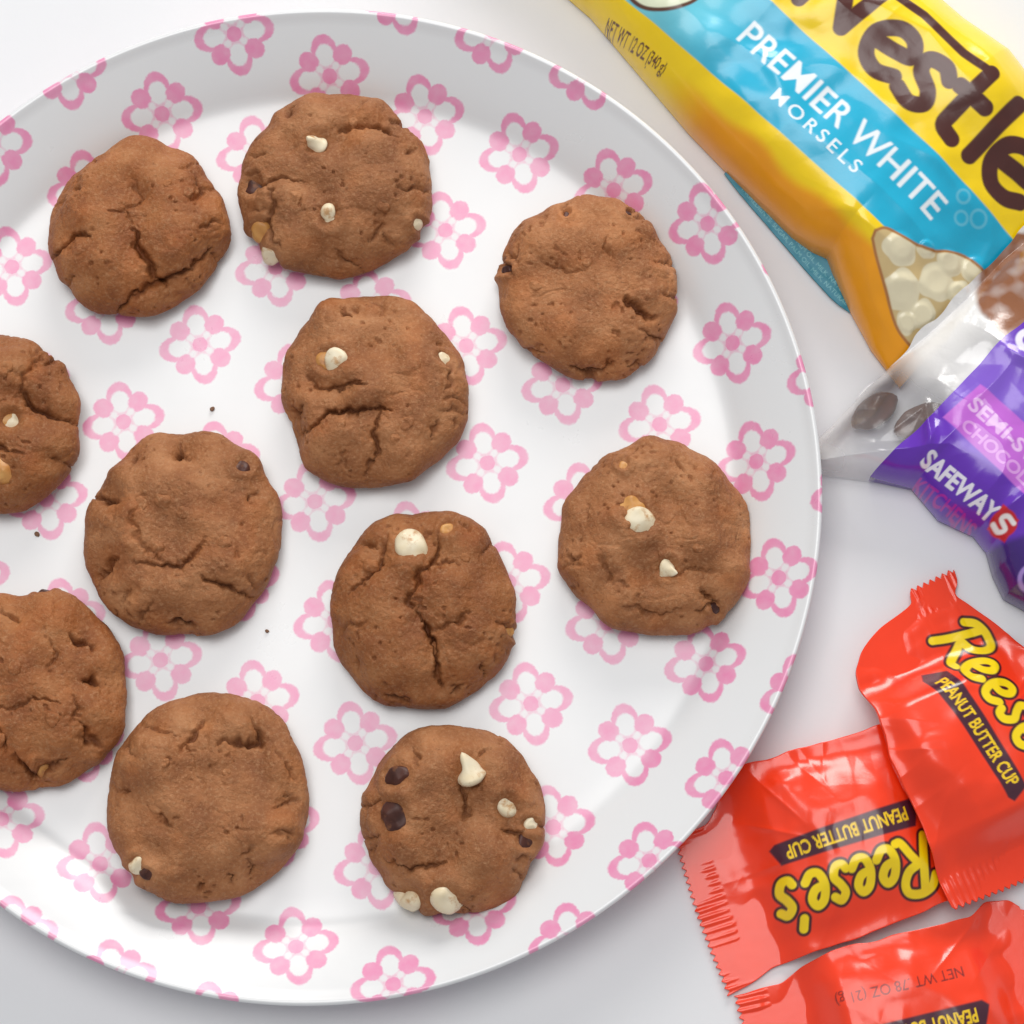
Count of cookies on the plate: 11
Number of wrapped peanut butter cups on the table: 3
